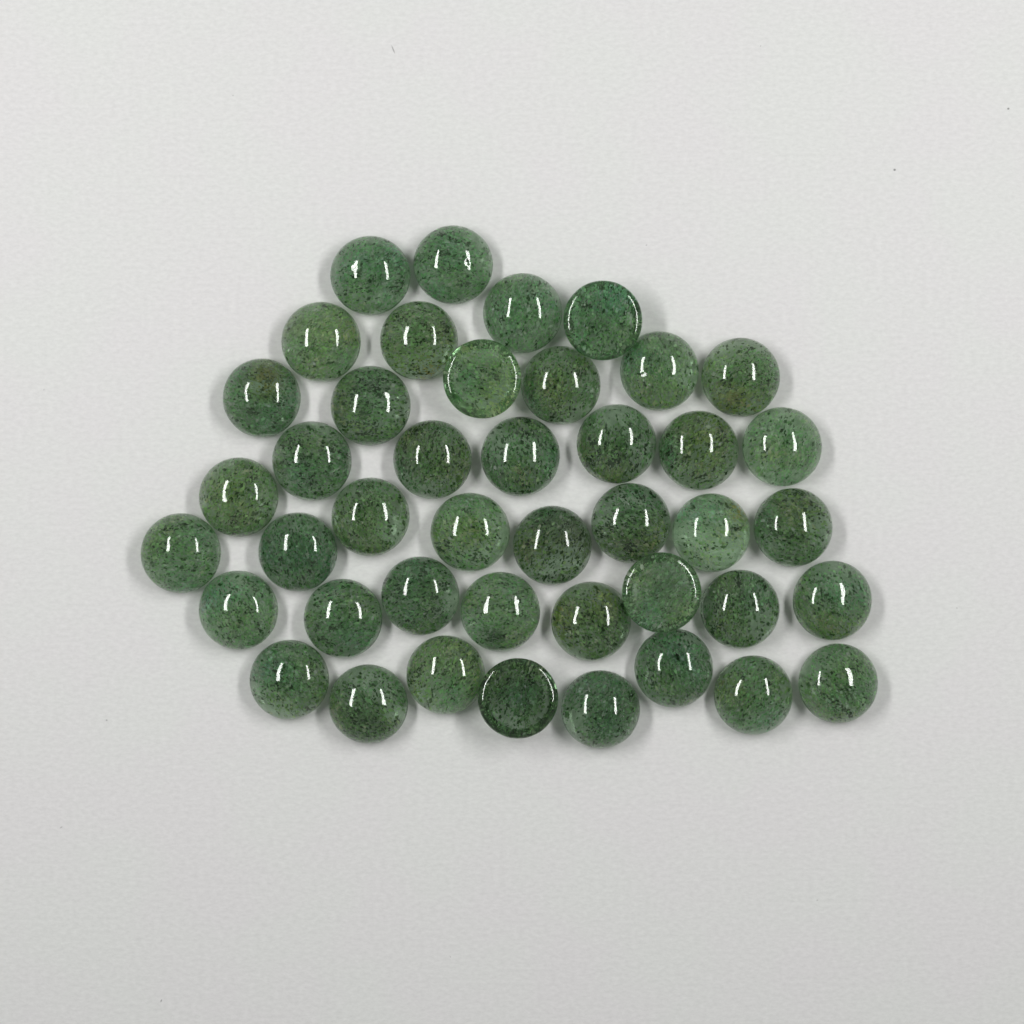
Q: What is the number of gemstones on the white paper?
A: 43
